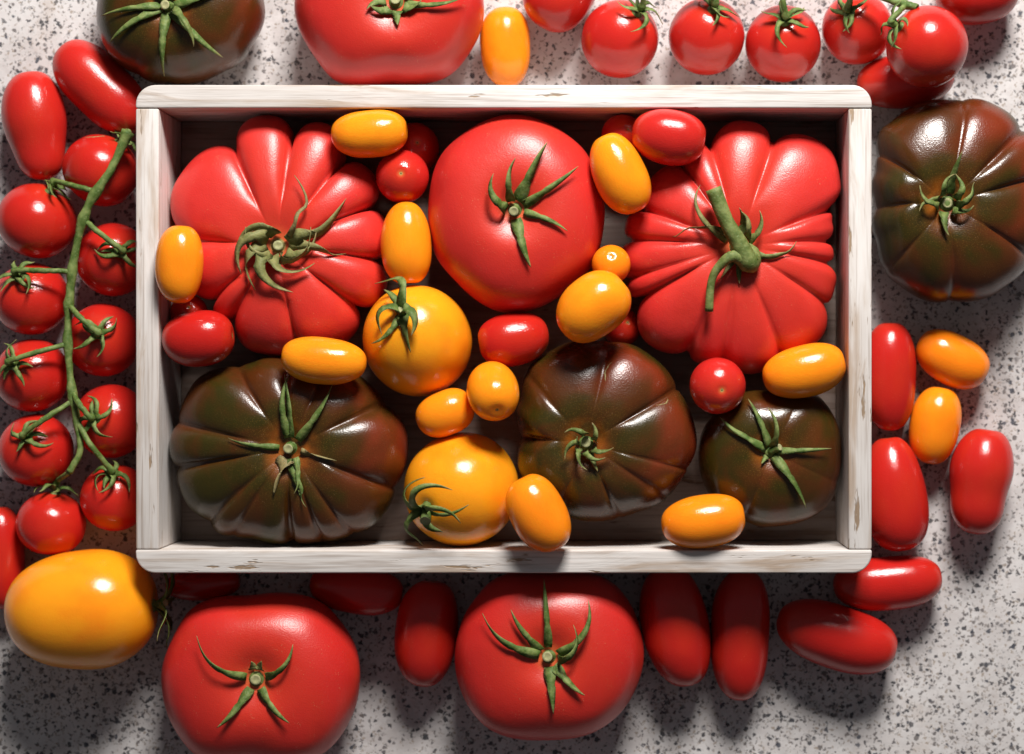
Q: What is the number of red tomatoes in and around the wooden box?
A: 46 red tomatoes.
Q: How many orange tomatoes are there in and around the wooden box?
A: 18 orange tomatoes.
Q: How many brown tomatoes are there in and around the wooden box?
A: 5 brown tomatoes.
